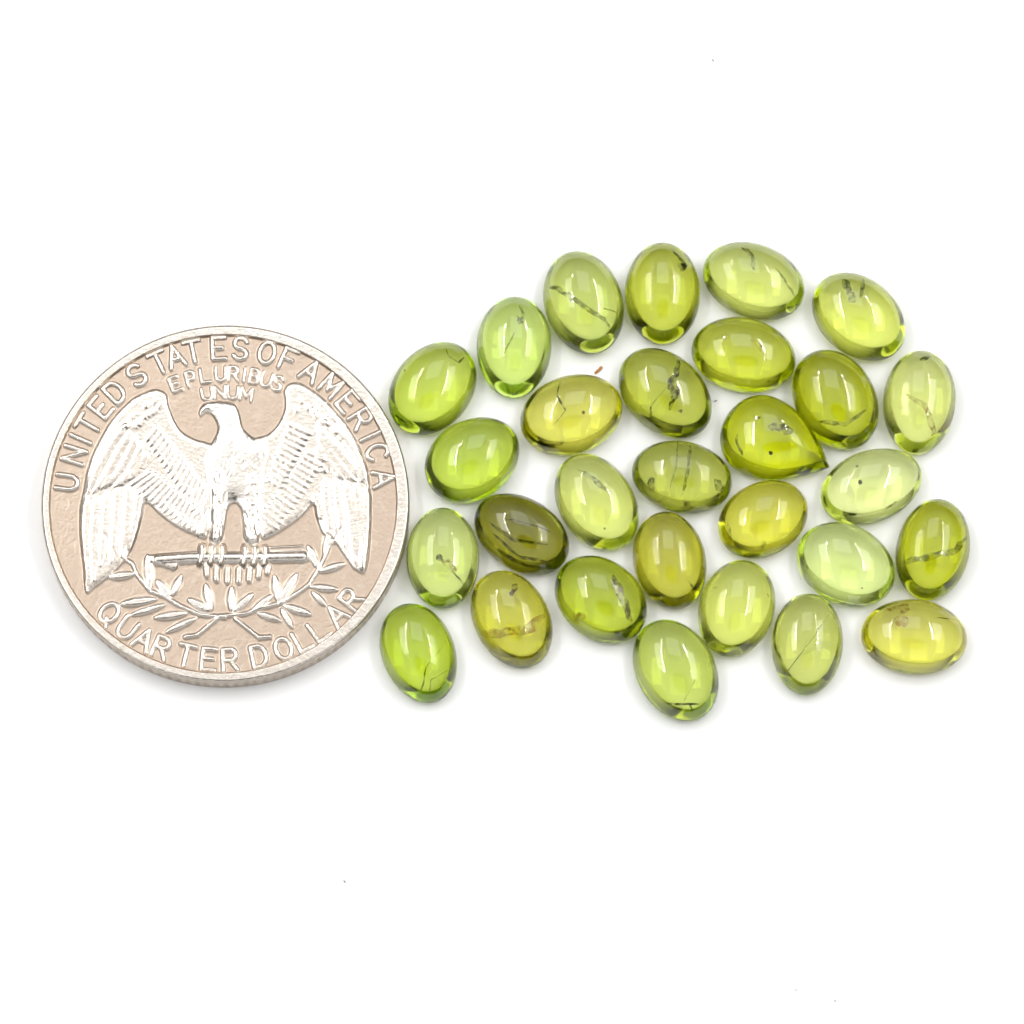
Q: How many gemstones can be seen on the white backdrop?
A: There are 29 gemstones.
